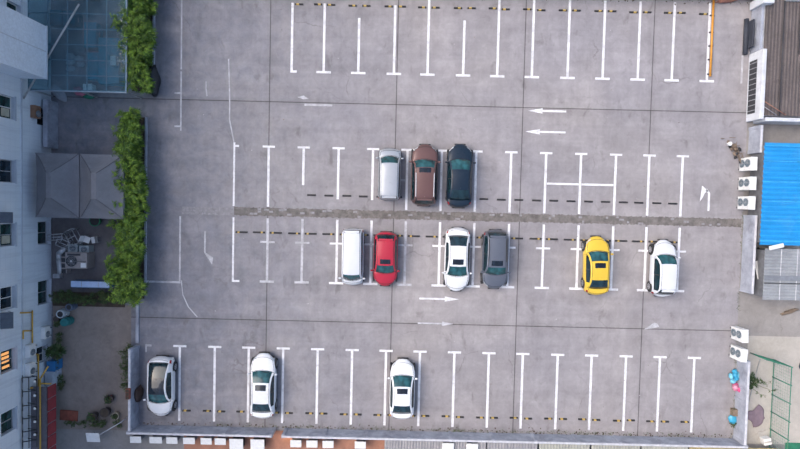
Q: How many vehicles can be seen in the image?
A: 12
